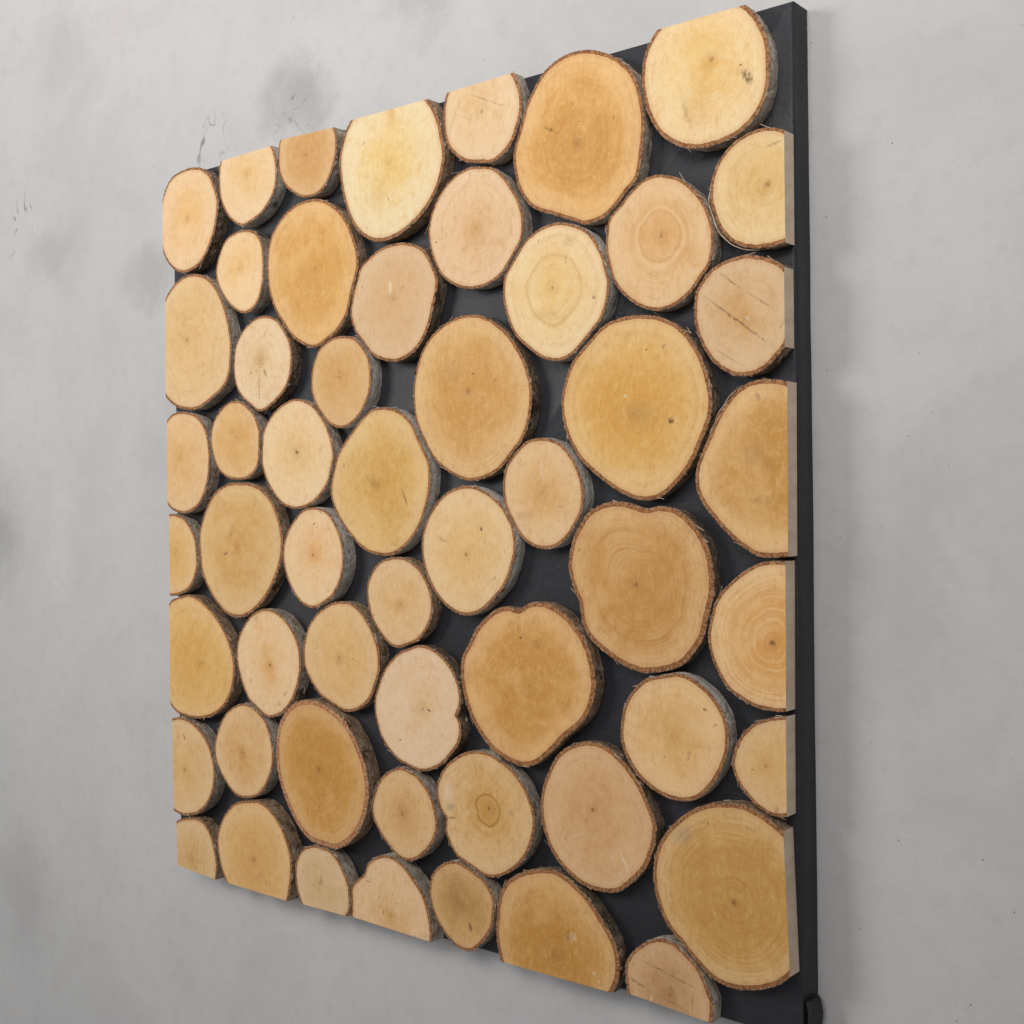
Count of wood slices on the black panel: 54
